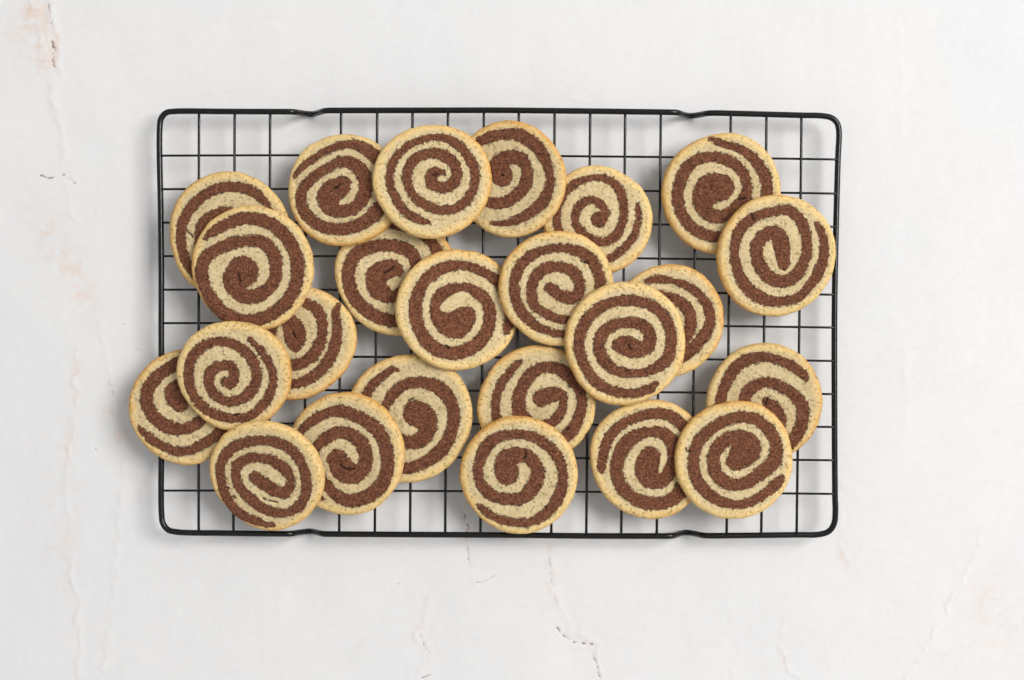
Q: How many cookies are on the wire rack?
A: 24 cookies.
